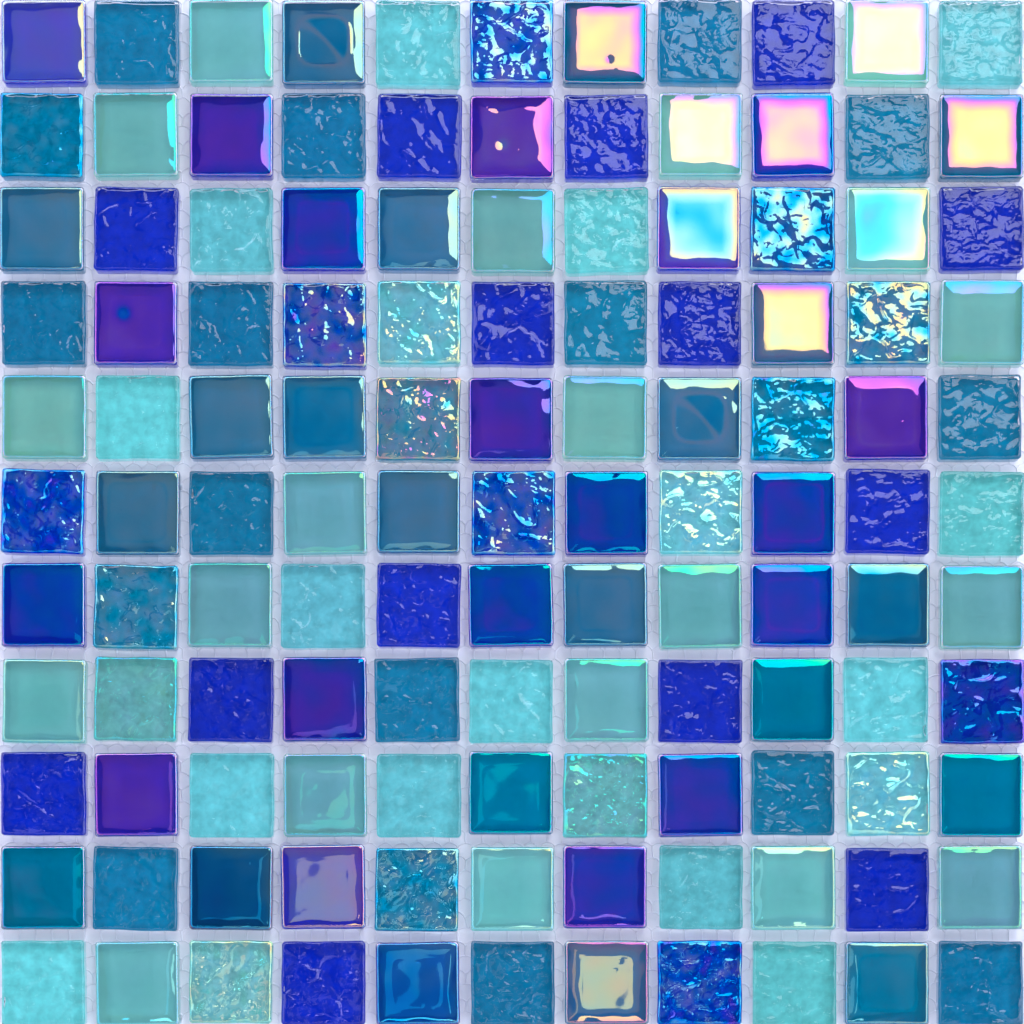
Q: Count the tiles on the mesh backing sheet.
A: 121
